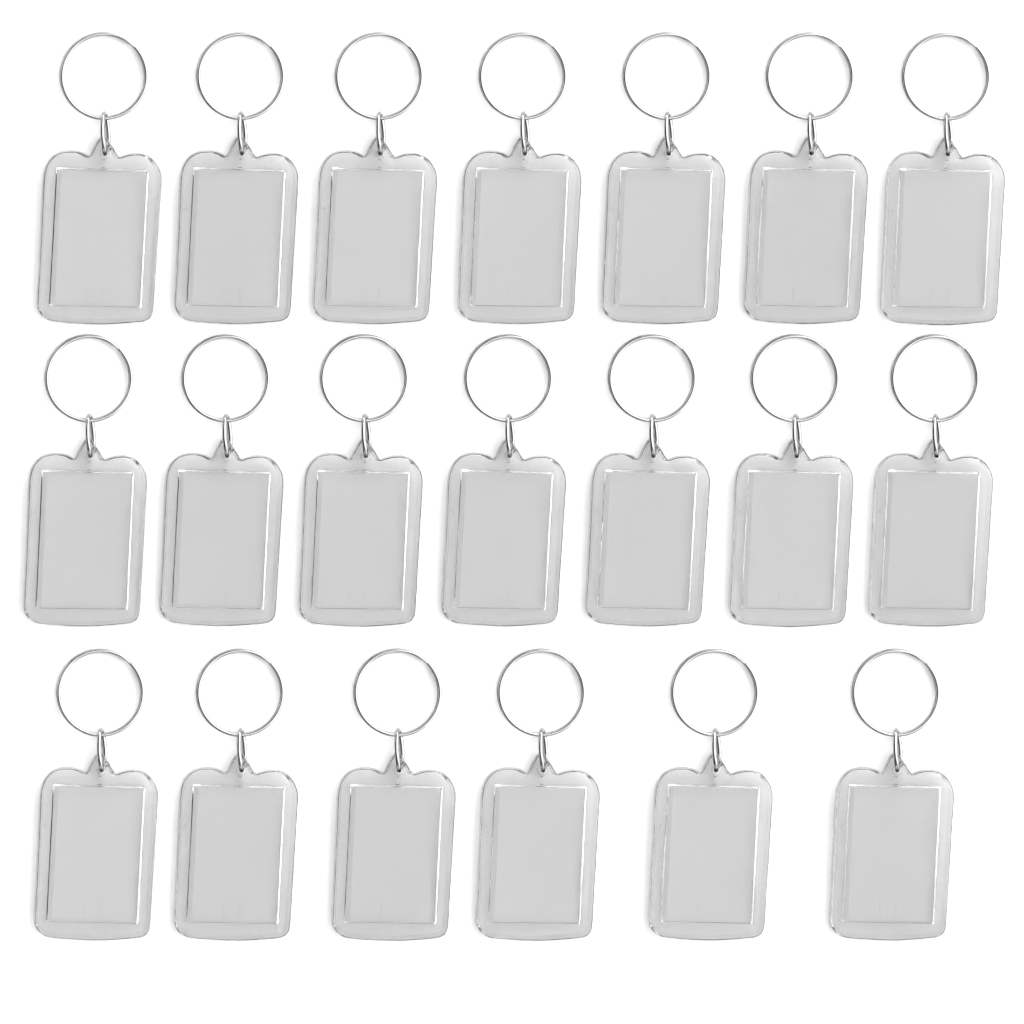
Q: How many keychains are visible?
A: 20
